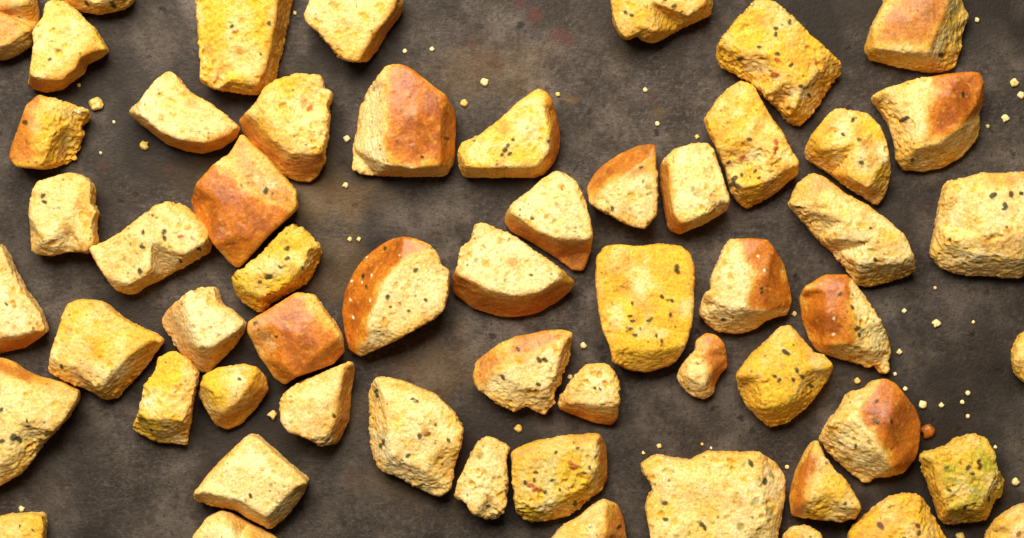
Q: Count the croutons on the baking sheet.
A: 57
